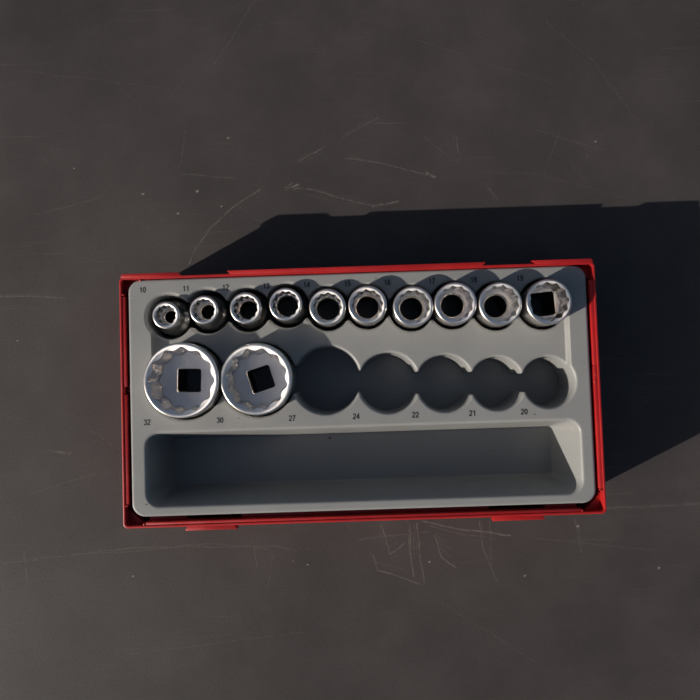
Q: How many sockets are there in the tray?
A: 12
